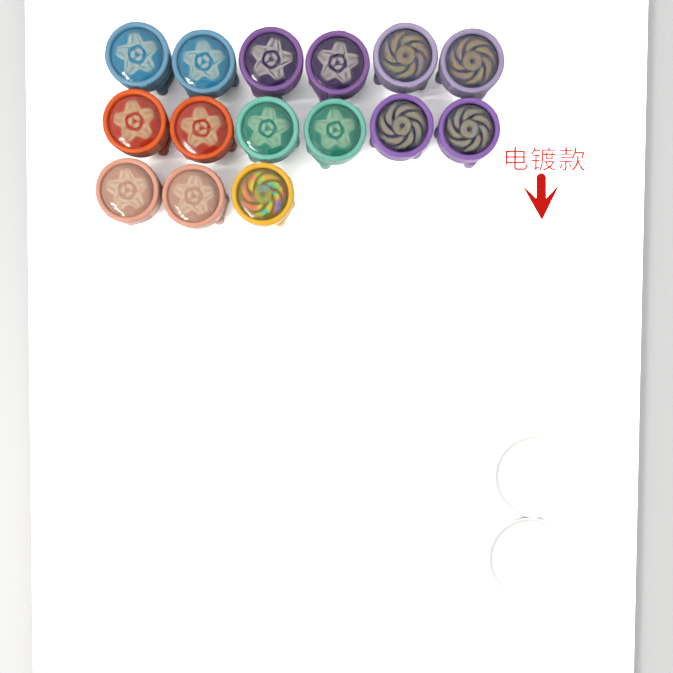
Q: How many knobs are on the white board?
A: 15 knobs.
